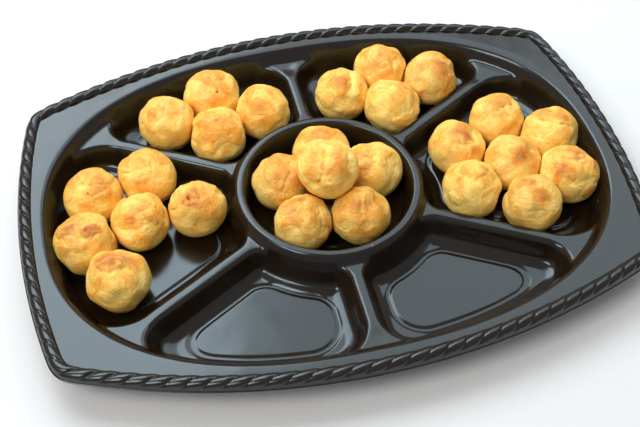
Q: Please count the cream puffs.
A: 27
